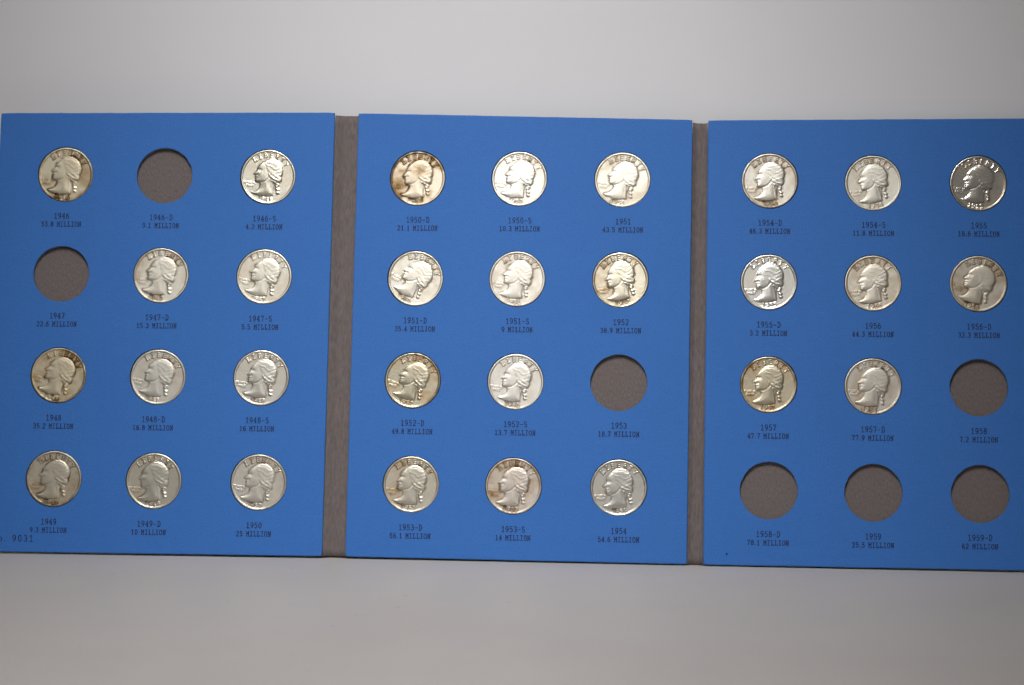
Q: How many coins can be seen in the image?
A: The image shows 29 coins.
